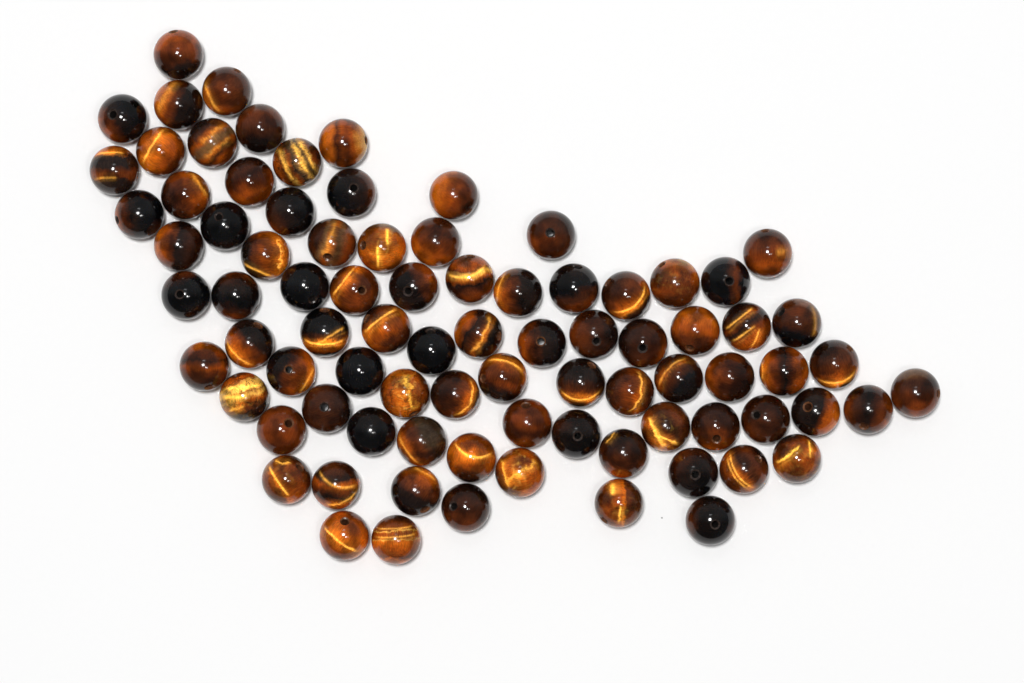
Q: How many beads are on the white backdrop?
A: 85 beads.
